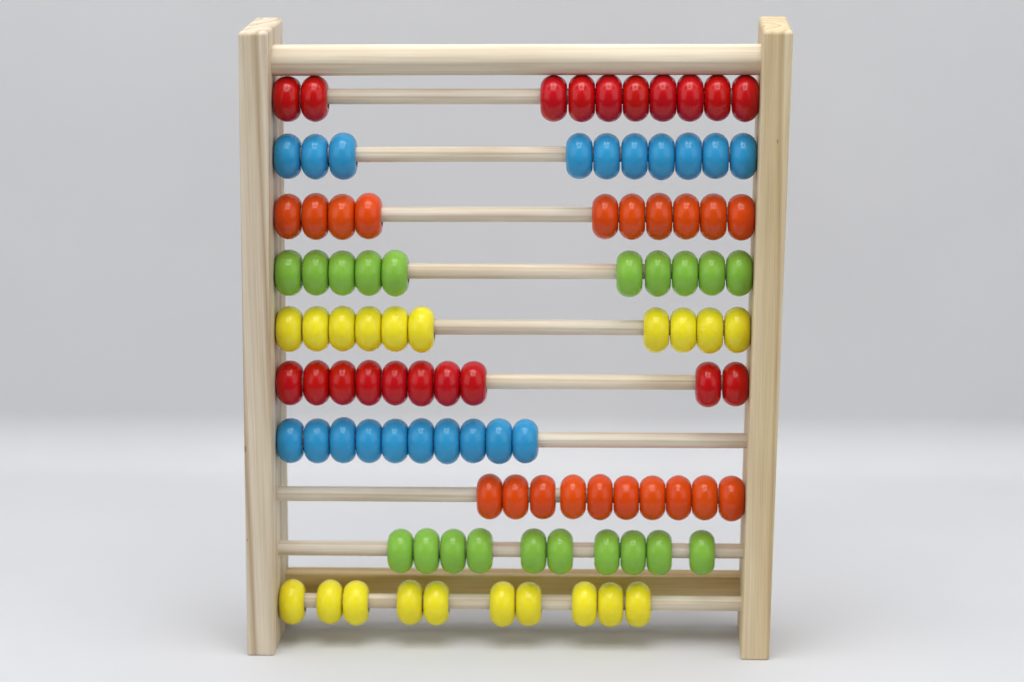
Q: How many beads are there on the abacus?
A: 100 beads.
